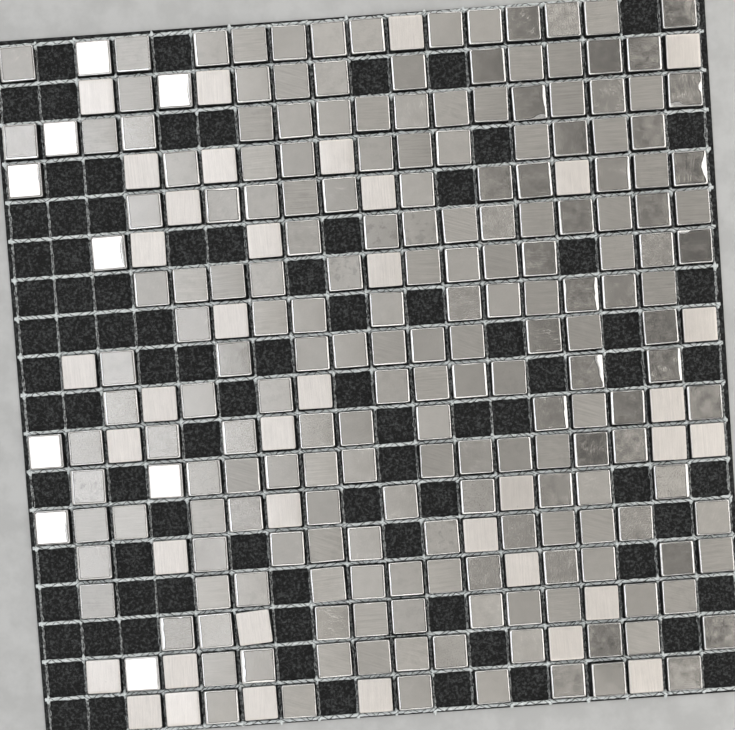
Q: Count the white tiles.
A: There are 47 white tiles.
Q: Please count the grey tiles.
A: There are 192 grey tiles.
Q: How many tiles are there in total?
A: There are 239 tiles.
